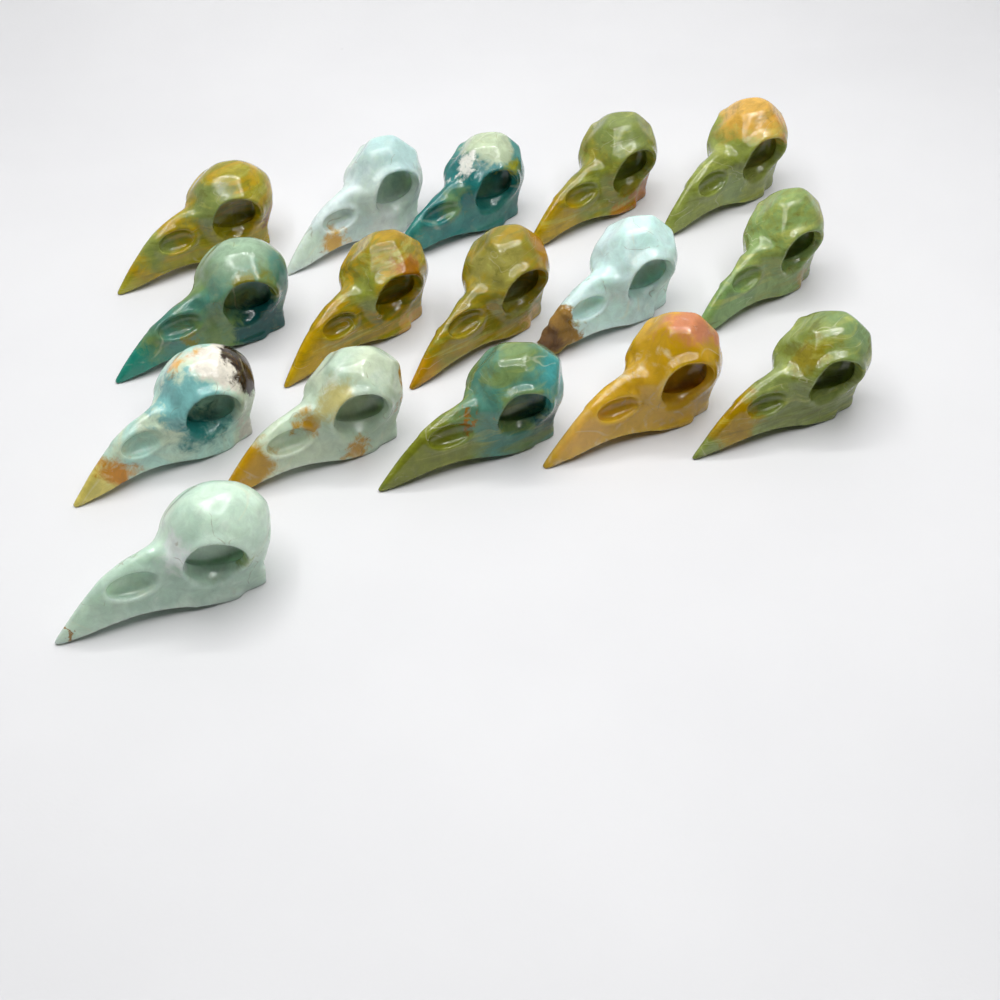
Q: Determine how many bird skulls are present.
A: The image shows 16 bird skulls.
